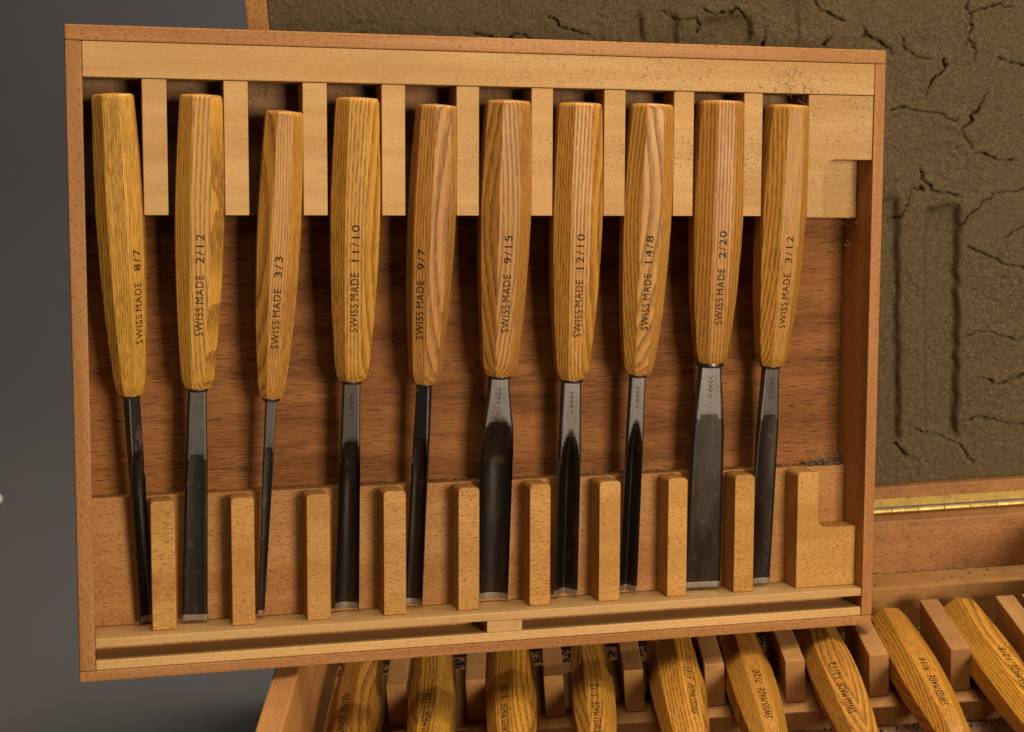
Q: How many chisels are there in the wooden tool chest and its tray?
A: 19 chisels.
